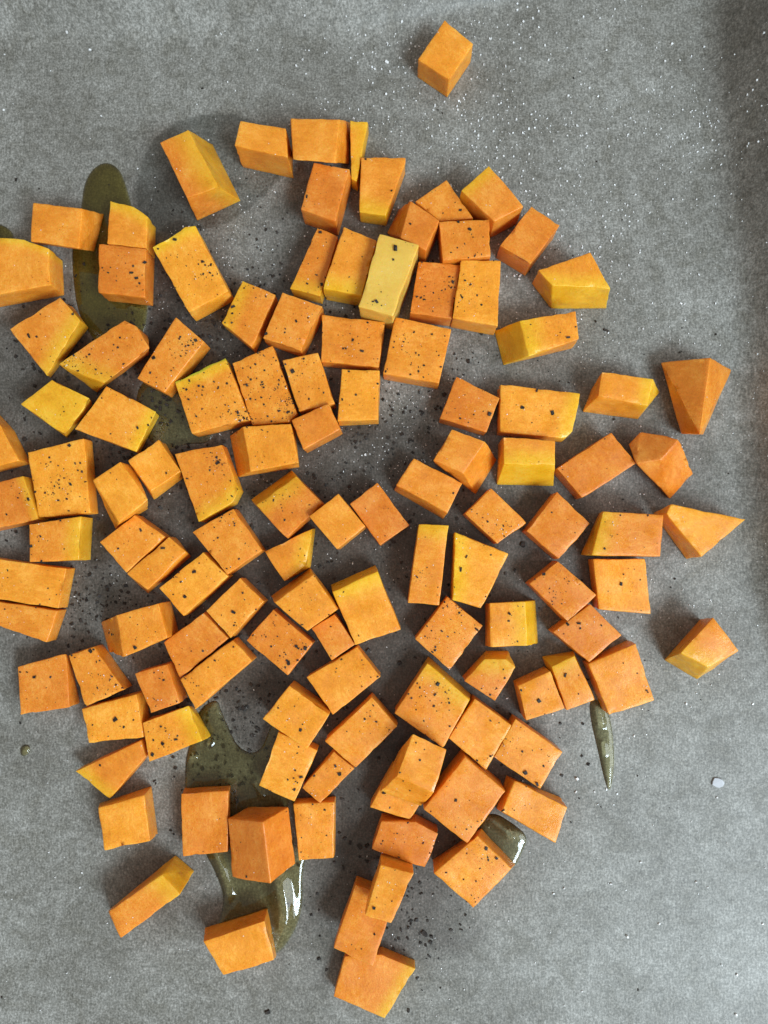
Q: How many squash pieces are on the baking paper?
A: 118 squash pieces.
